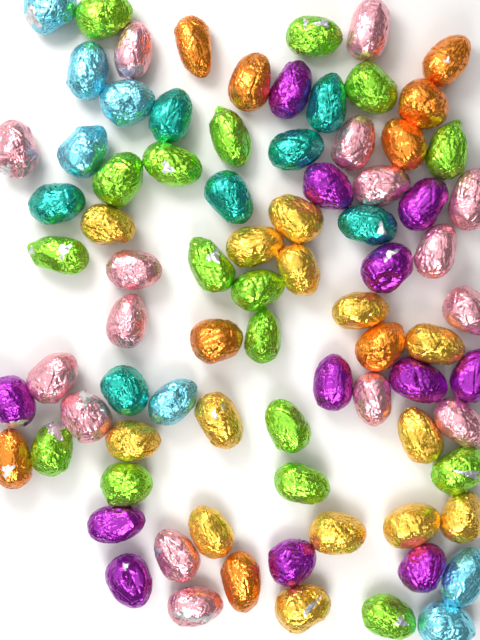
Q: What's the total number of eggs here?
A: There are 82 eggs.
